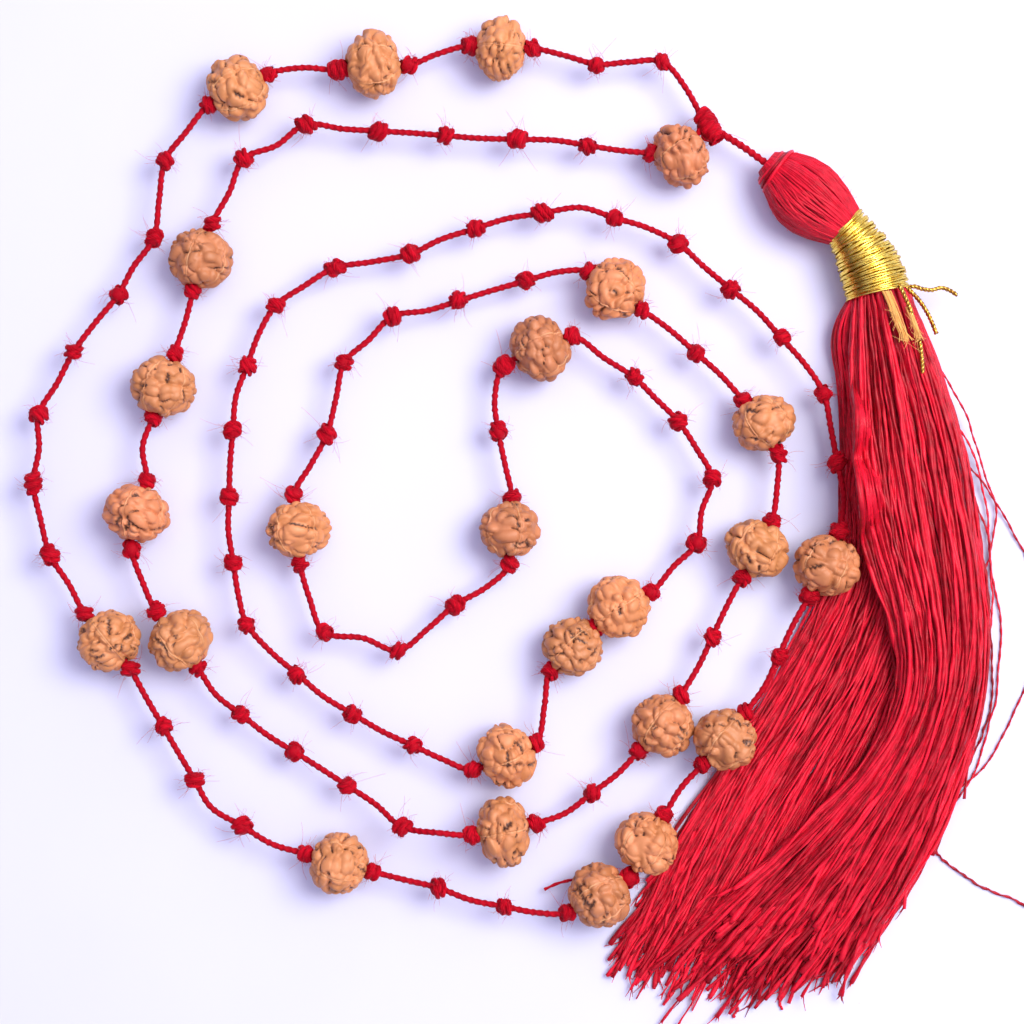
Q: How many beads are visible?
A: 25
